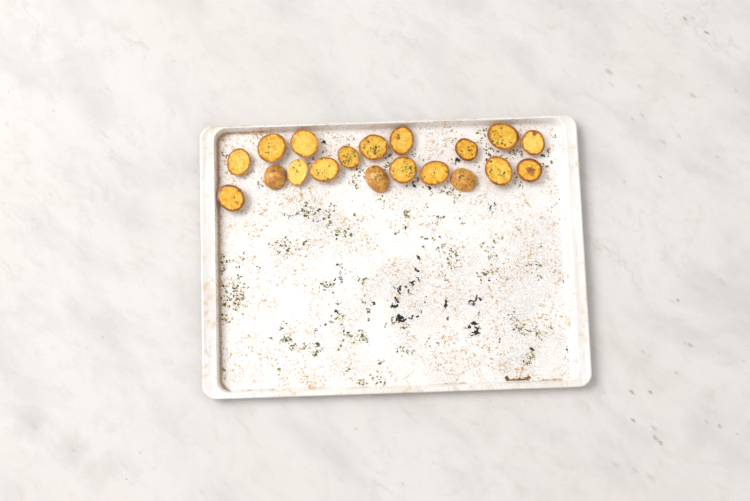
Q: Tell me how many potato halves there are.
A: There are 19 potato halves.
